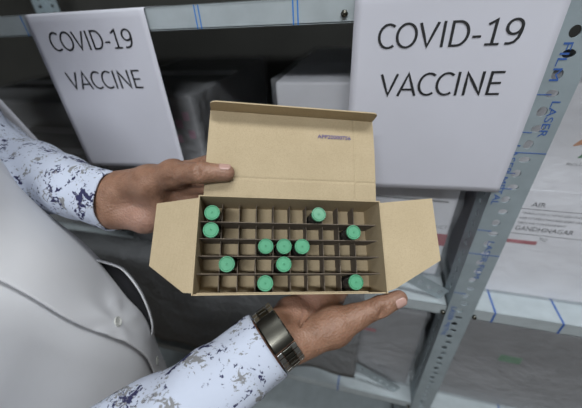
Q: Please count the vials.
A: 11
